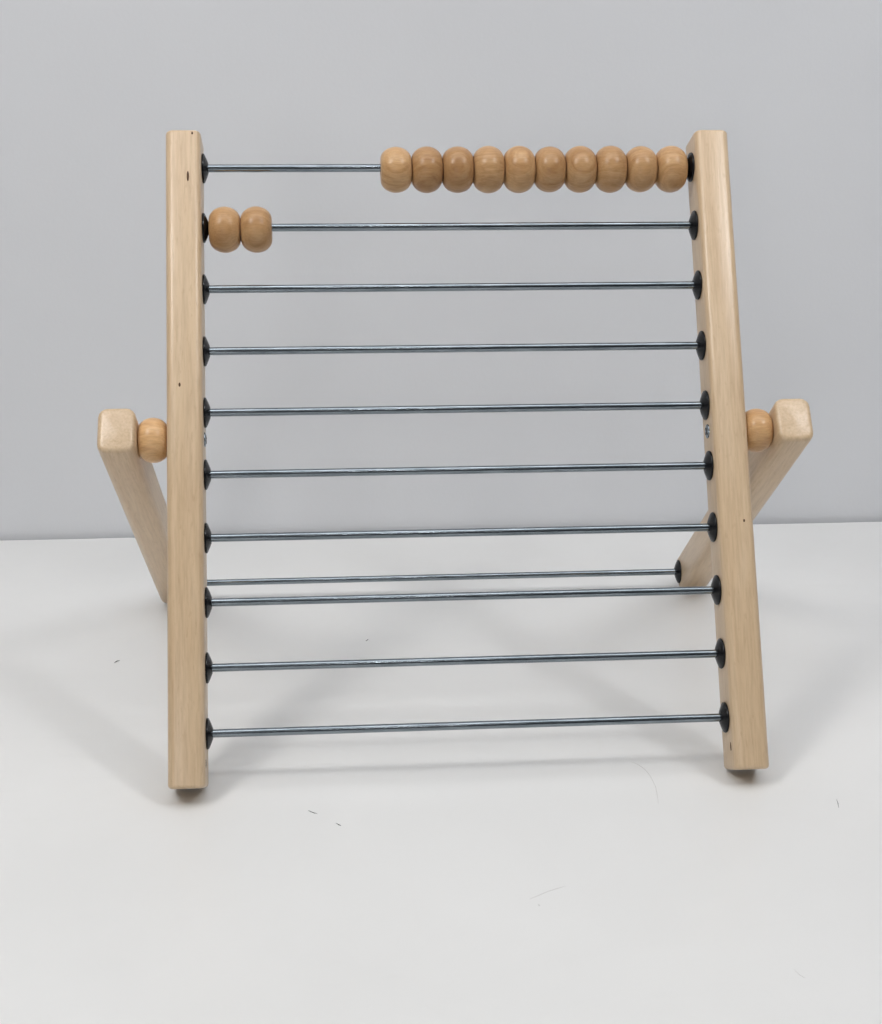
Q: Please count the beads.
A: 12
